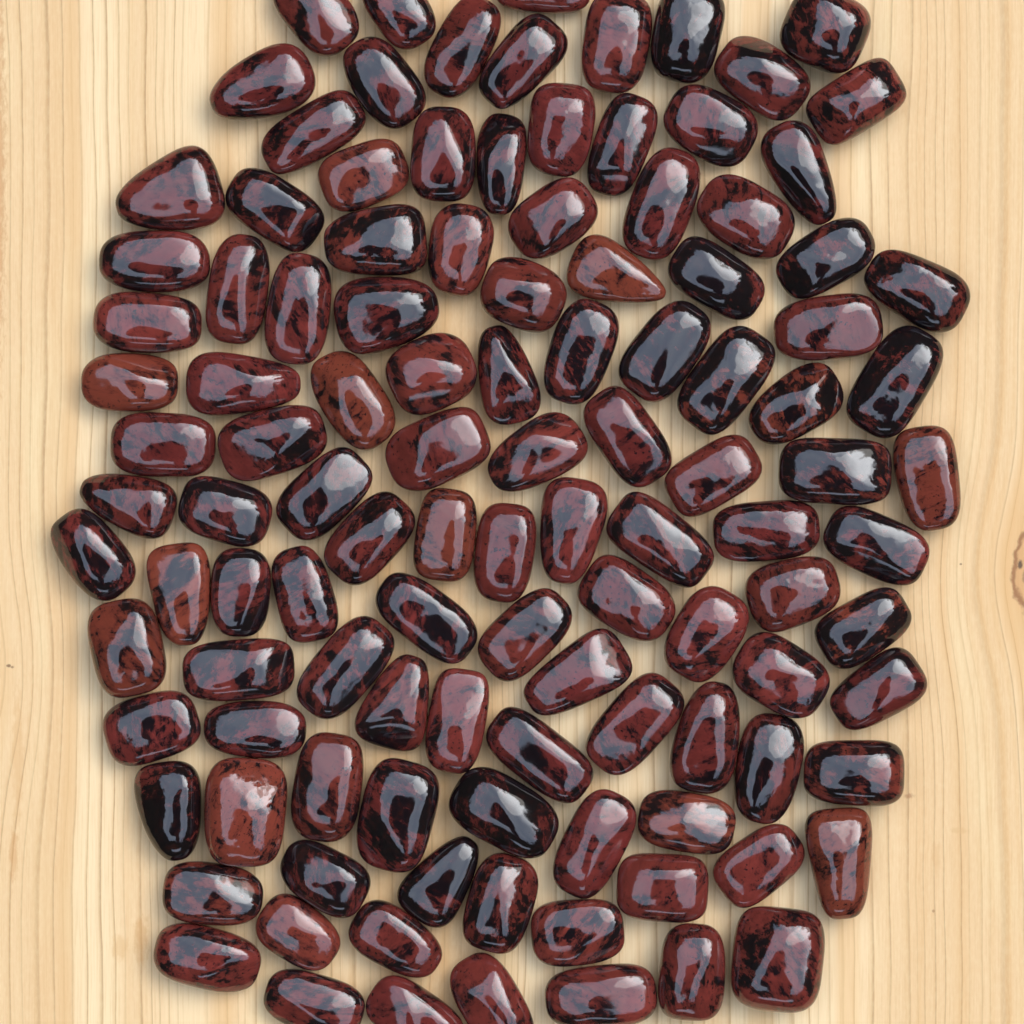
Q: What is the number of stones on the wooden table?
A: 115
